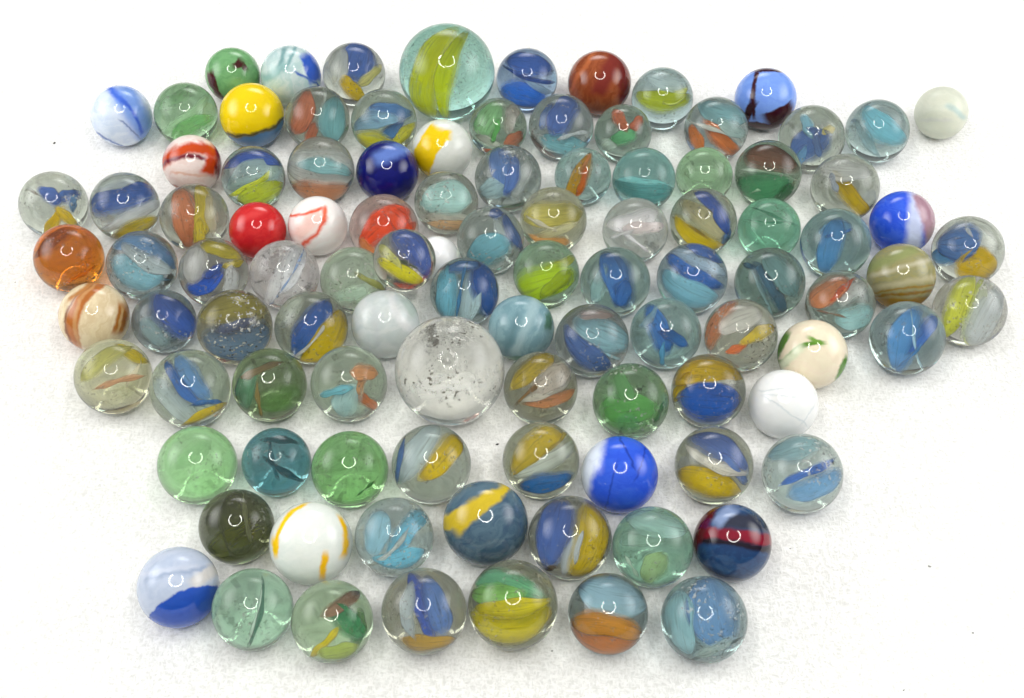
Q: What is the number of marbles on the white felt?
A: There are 103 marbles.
